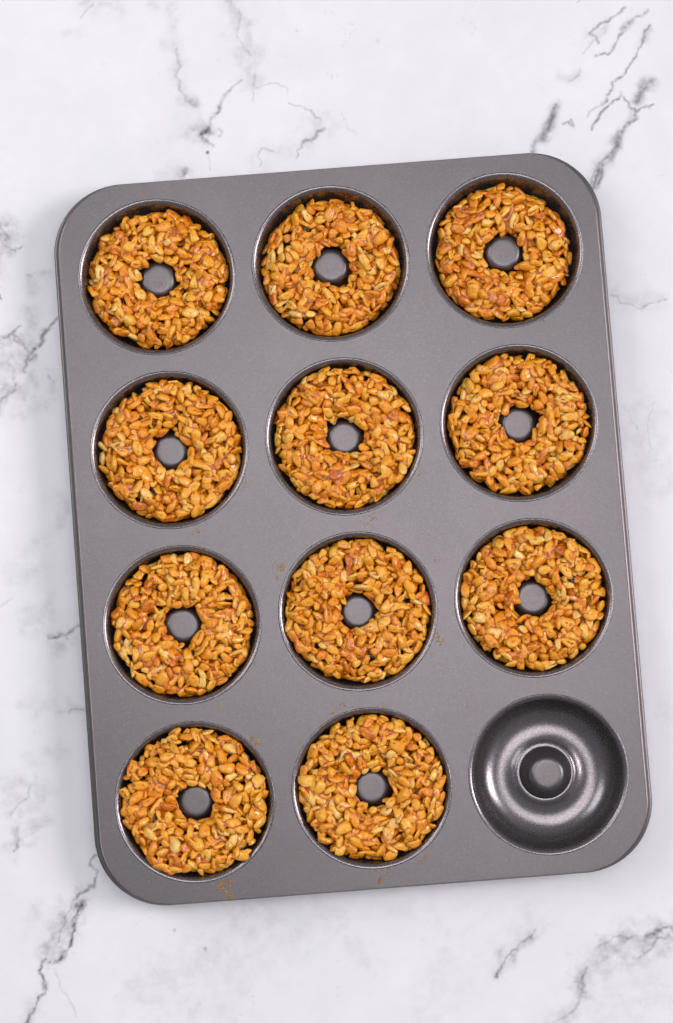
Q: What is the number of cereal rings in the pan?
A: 11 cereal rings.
